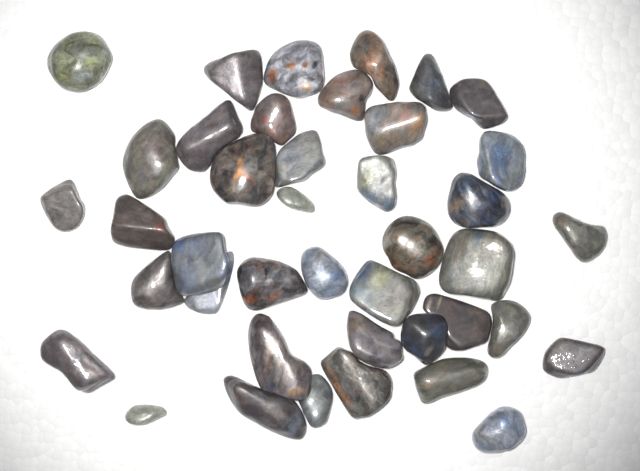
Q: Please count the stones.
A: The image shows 41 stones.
